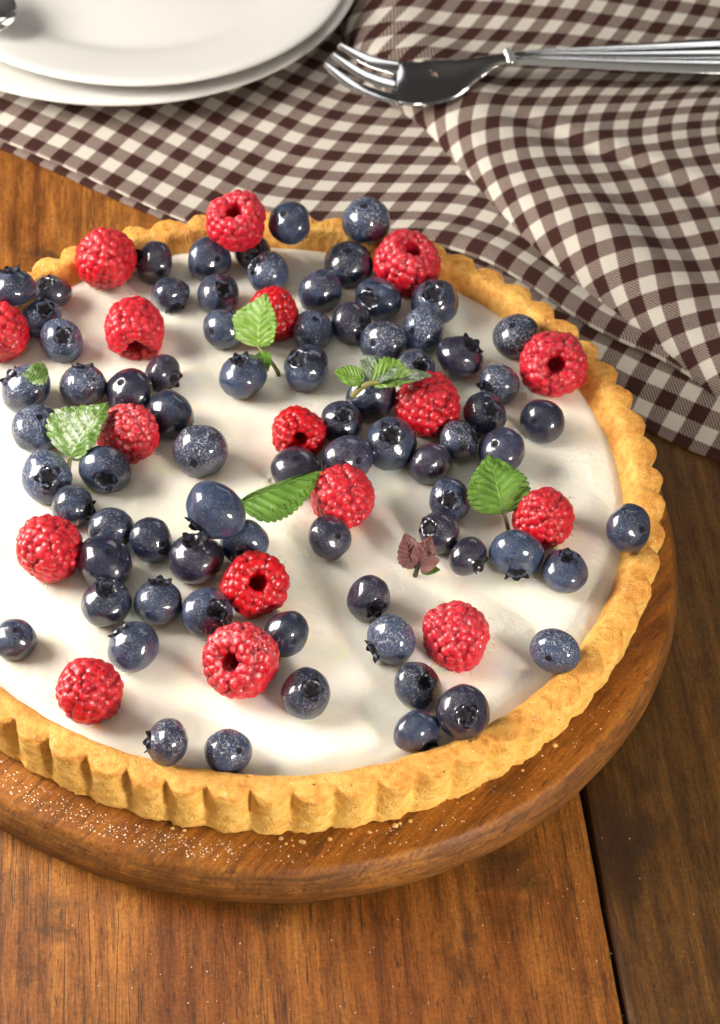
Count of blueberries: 75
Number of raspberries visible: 17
